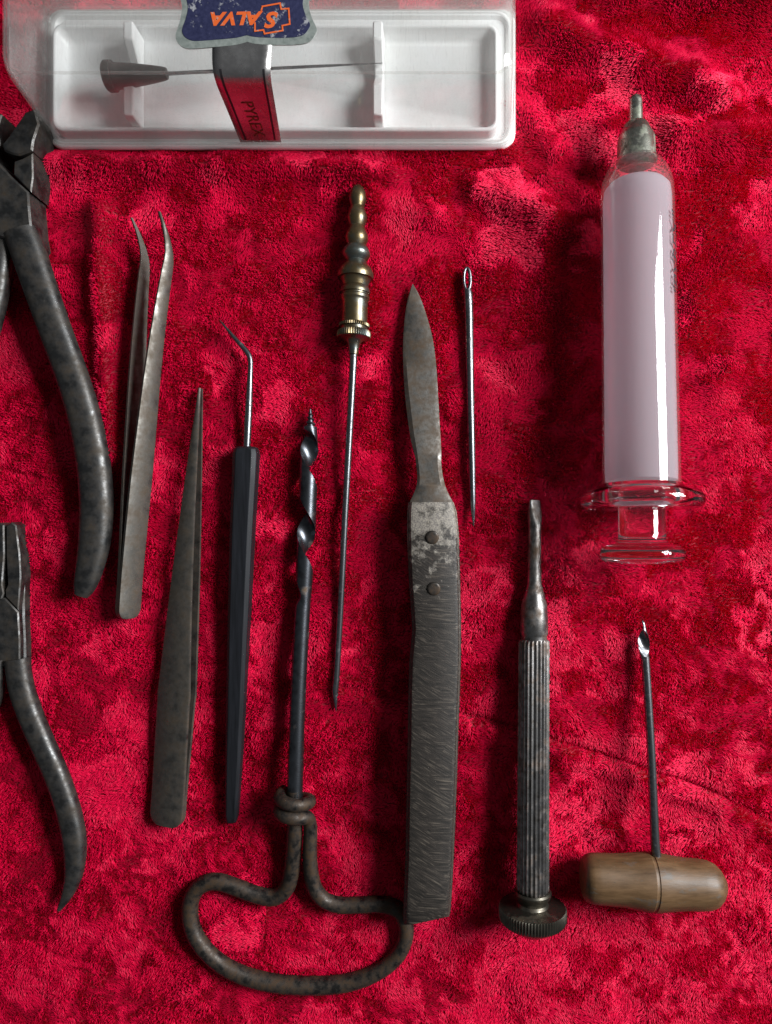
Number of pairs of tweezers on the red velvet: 2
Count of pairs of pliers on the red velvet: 2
